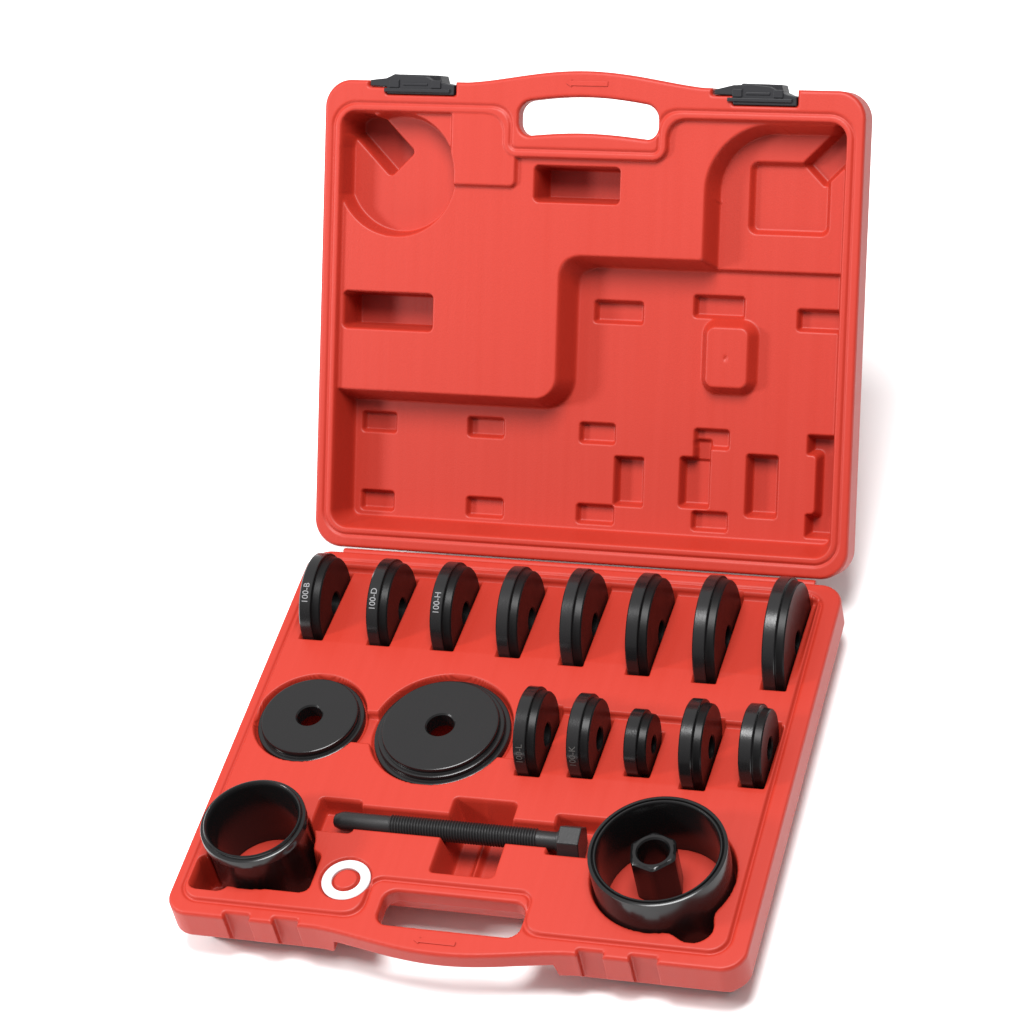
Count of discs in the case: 15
